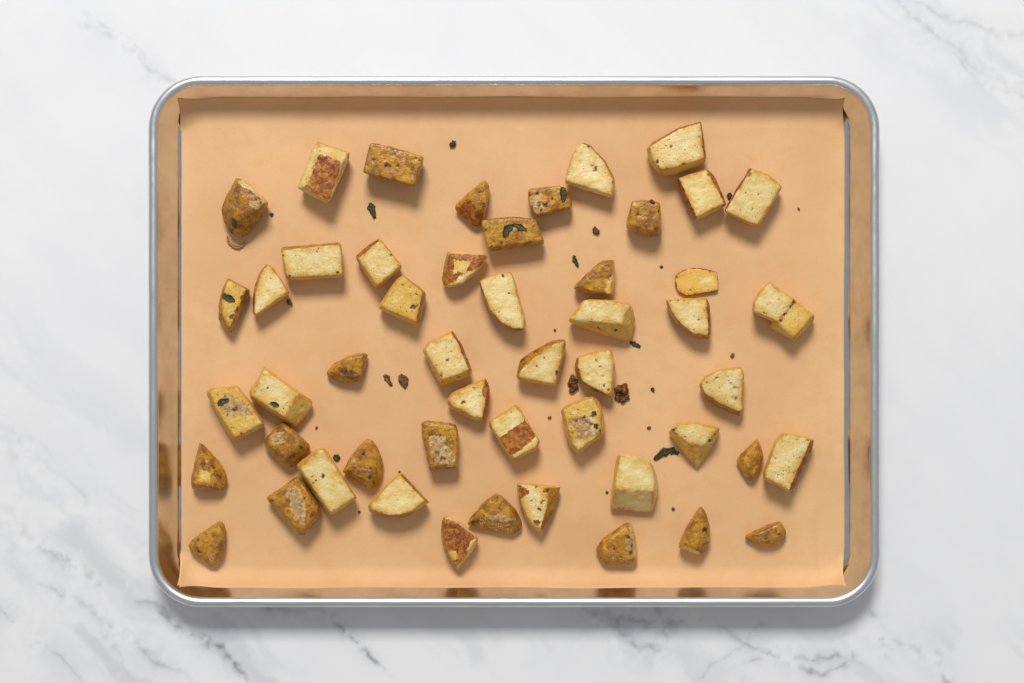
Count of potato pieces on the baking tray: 51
